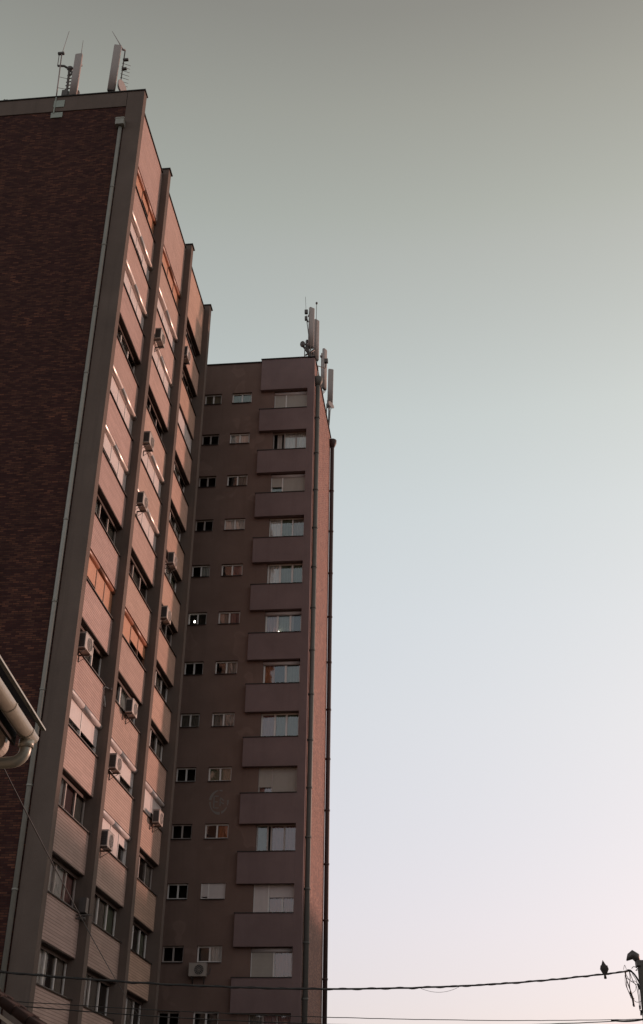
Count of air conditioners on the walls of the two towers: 12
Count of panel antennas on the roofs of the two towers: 6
